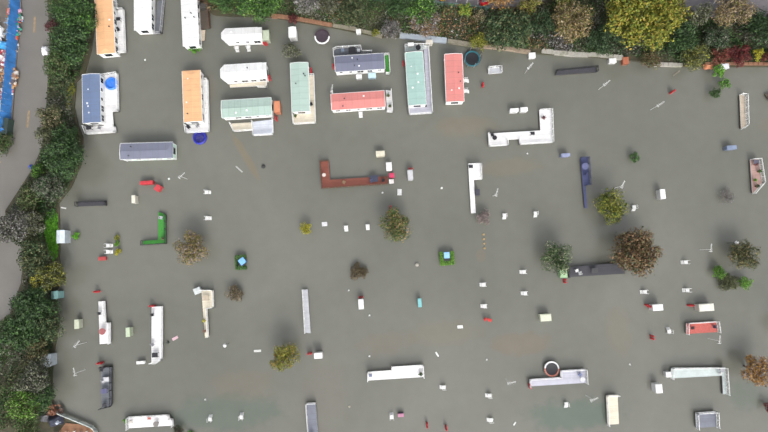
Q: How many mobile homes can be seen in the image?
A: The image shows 14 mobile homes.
